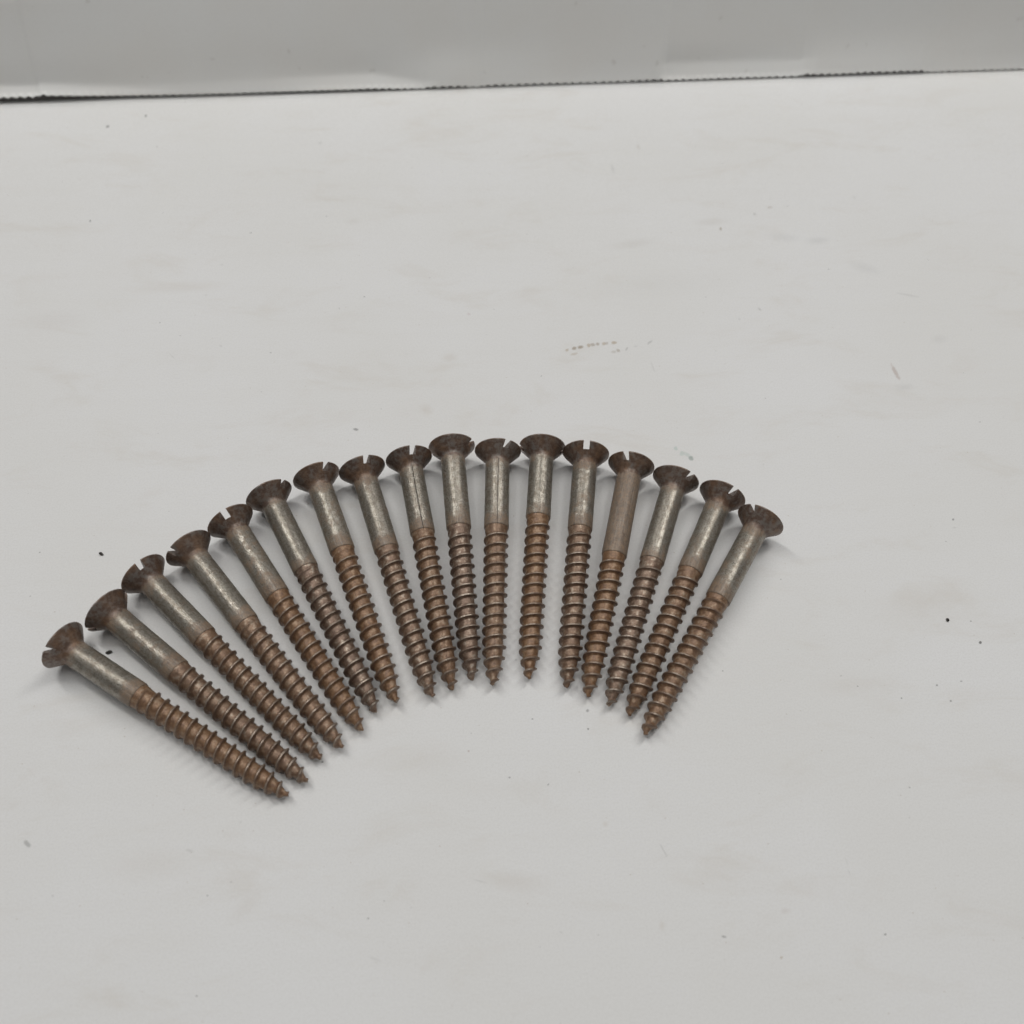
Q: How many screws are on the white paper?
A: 17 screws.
